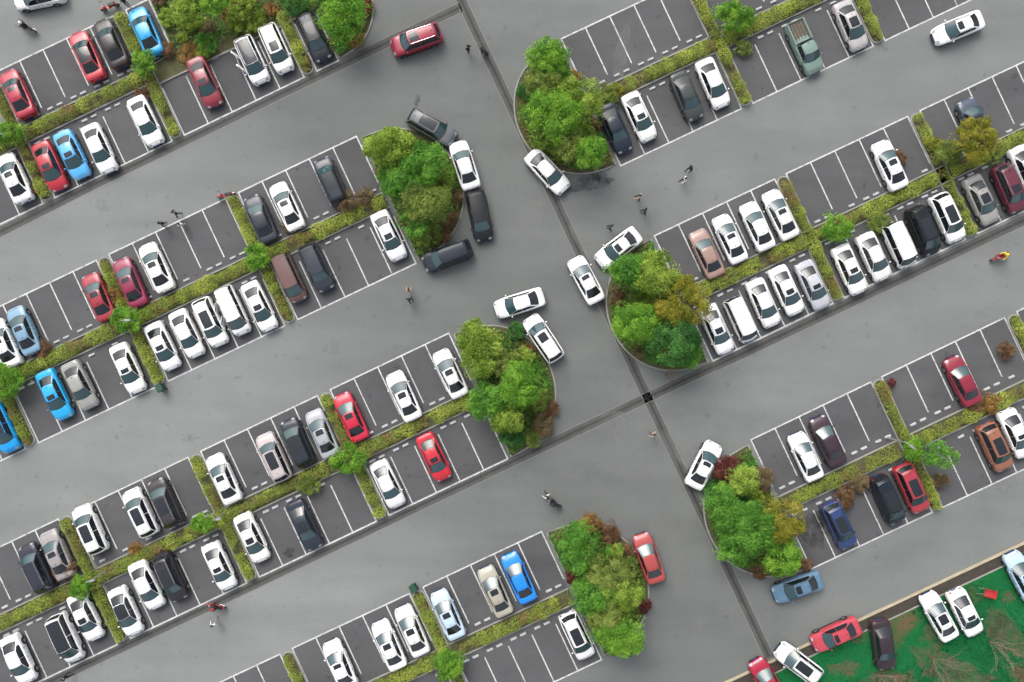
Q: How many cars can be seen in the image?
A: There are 110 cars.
